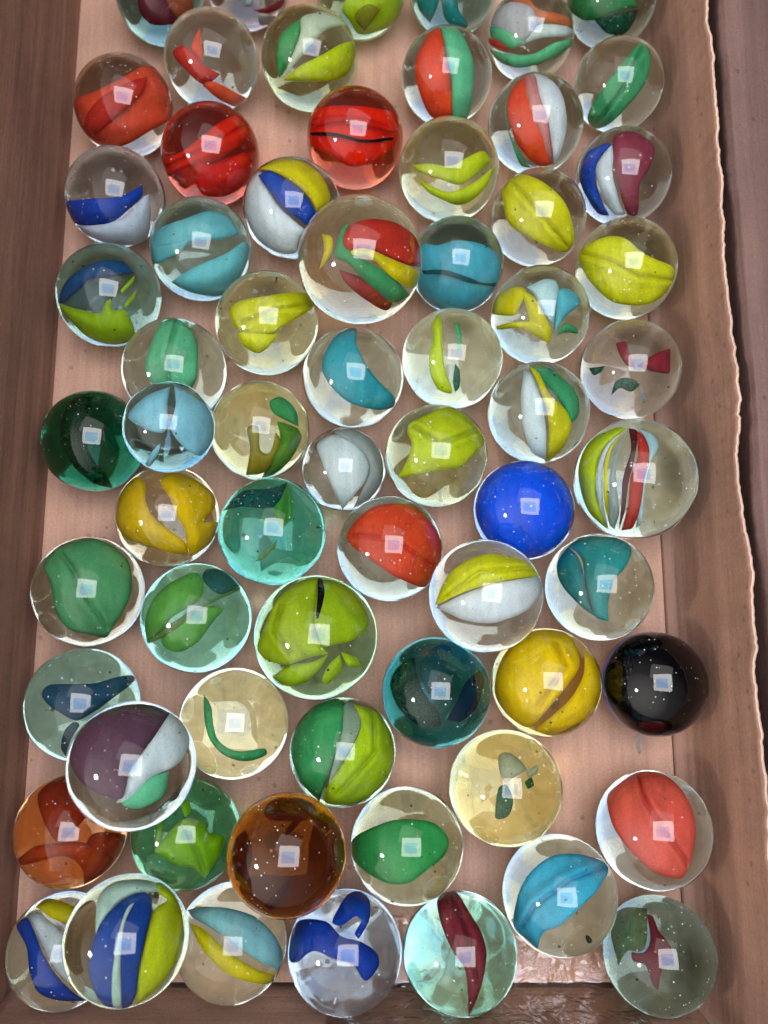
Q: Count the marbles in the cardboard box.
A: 66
